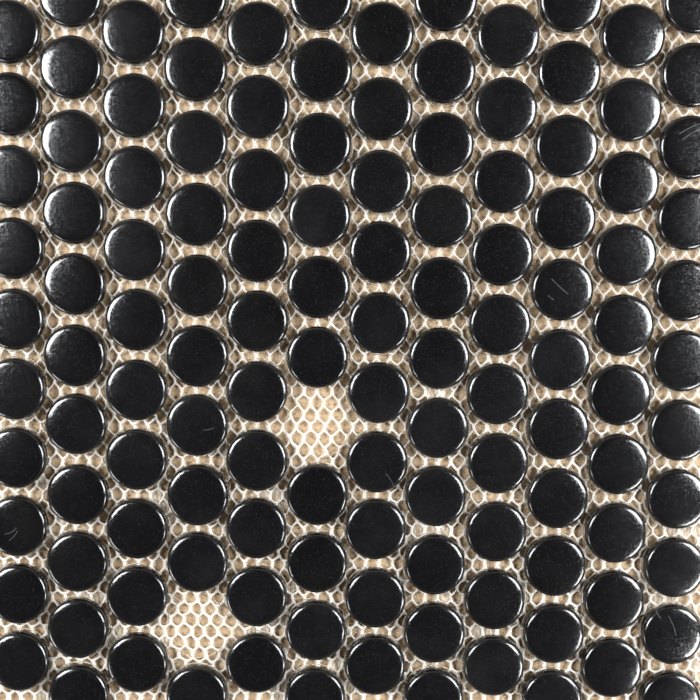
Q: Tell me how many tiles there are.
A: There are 124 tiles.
